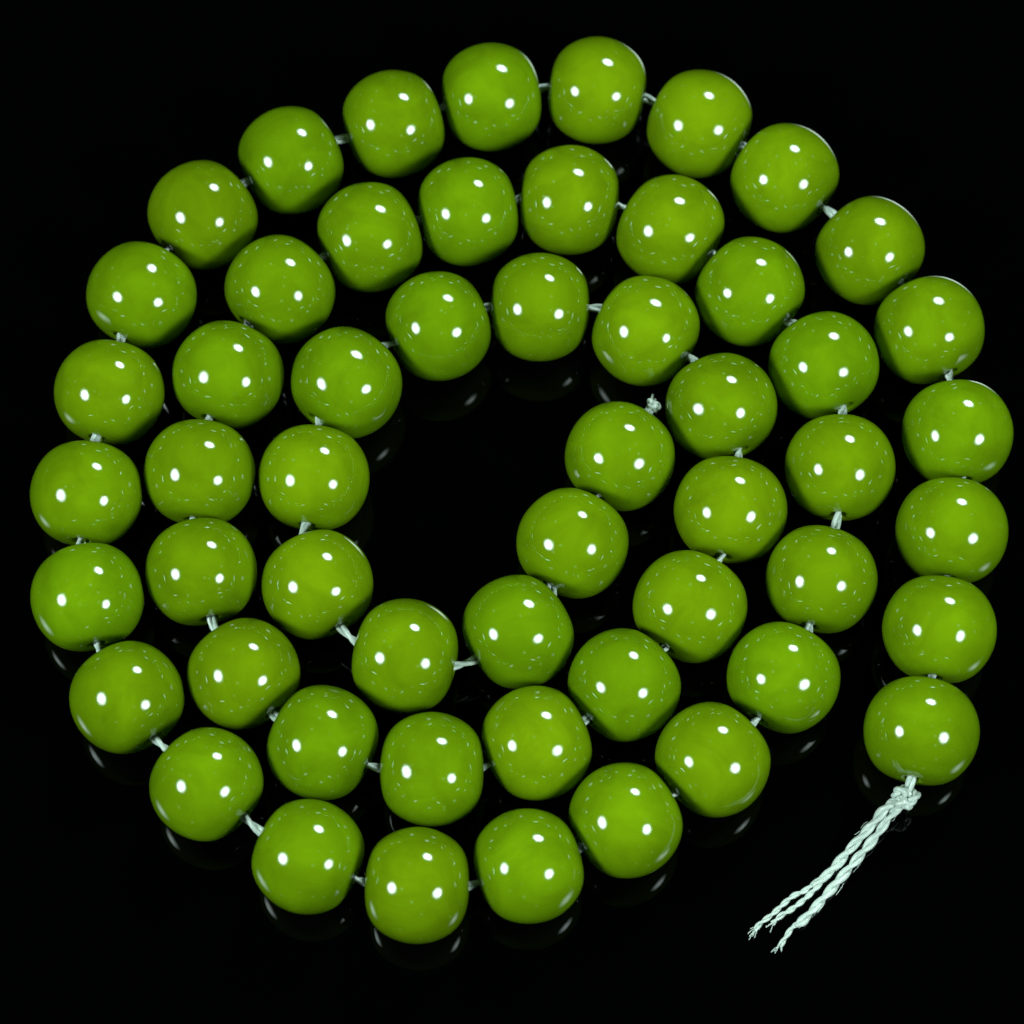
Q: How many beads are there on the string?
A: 55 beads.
